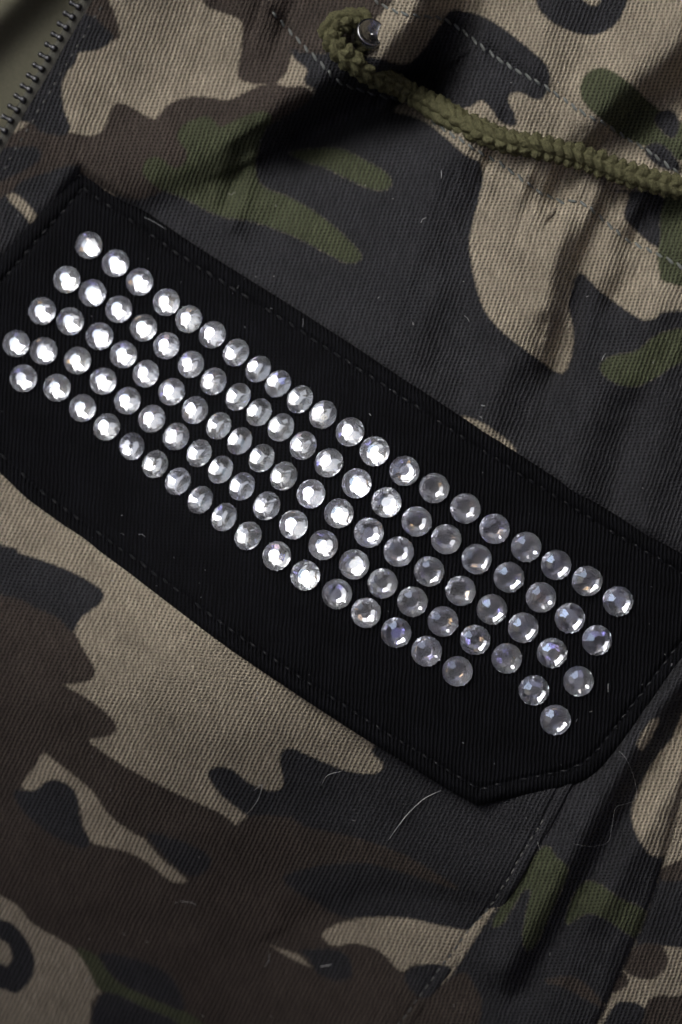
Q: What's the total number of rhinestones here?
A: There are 101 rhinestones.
